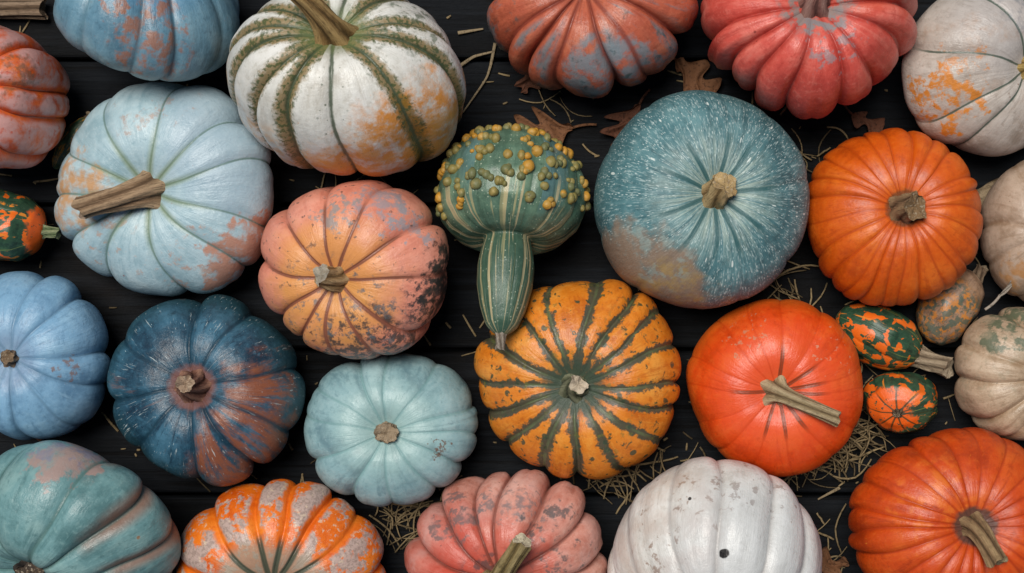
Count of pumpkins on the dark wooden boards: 22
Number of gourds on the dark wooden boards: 6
